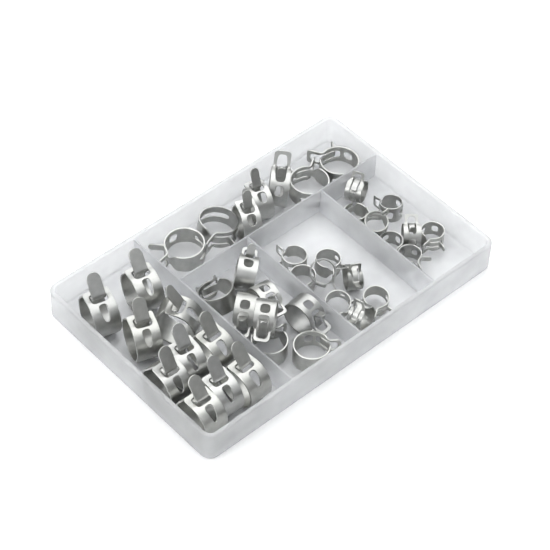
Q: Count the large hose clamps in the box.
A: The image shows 25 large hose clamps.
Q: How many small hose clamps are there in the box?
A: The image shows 16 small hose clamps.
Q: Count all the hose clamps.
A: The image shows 41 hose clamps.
